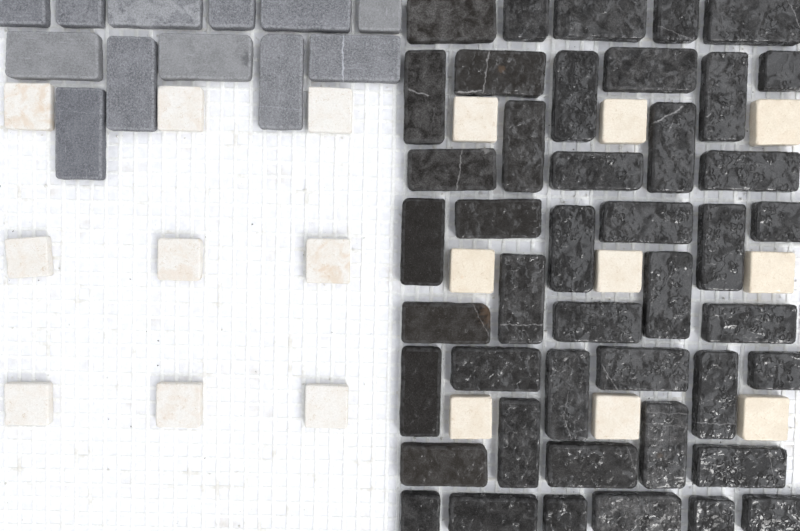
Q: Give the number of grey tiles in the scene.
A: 12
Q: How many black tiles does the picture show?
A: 44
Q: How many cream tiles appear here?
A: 18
